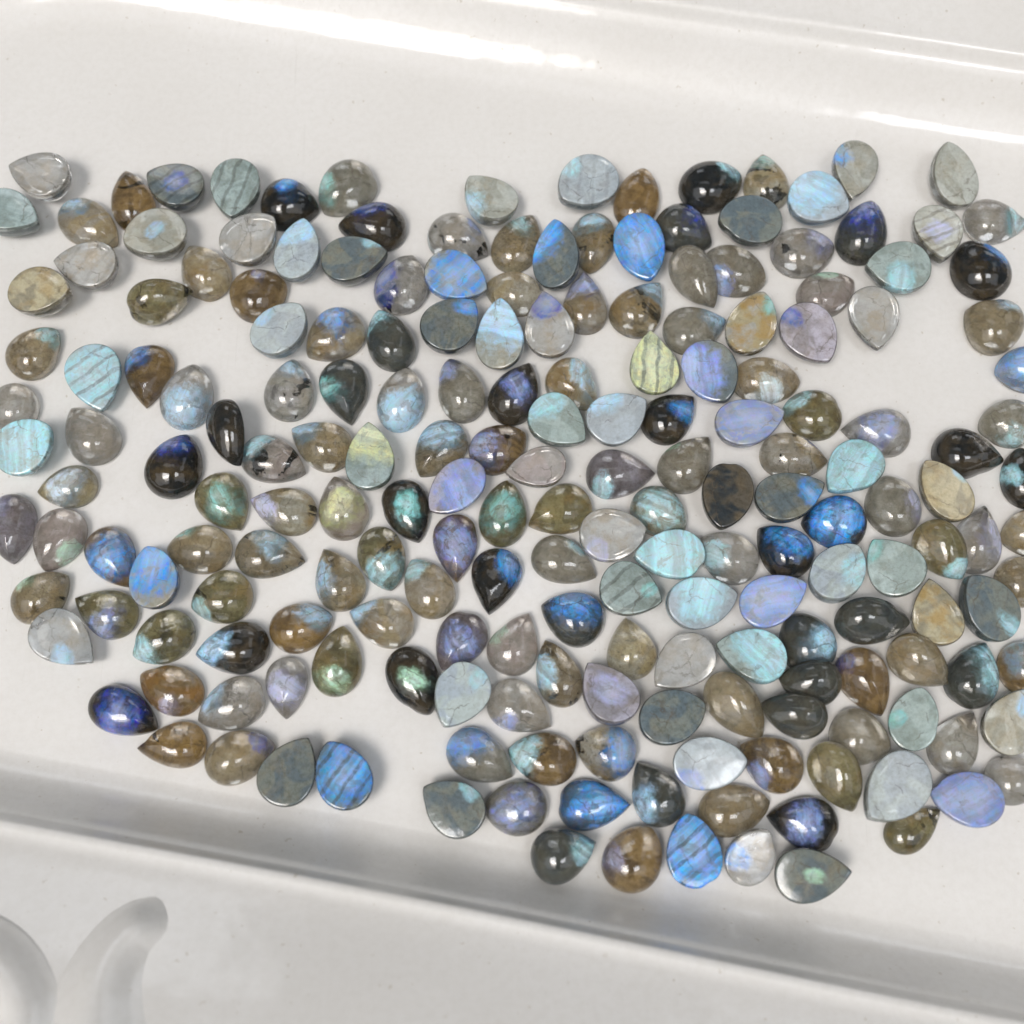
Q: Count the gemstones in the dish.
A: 200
